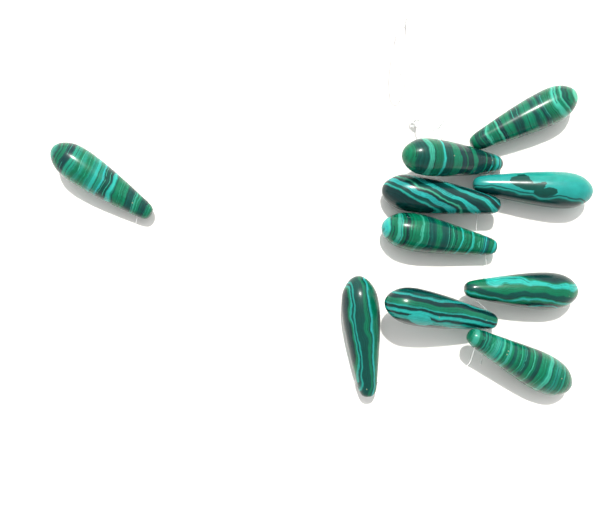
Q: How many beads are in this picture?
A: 10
